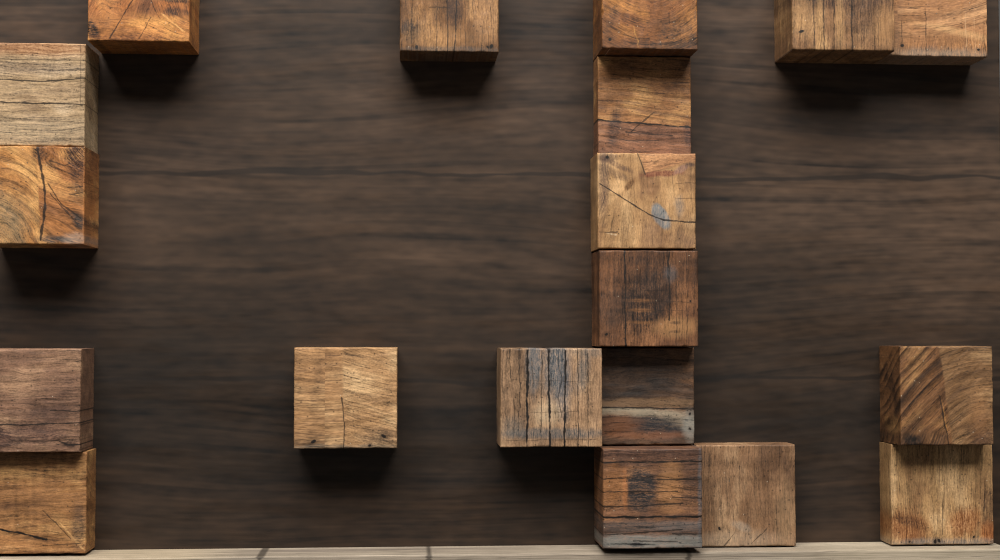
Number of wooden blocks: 19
